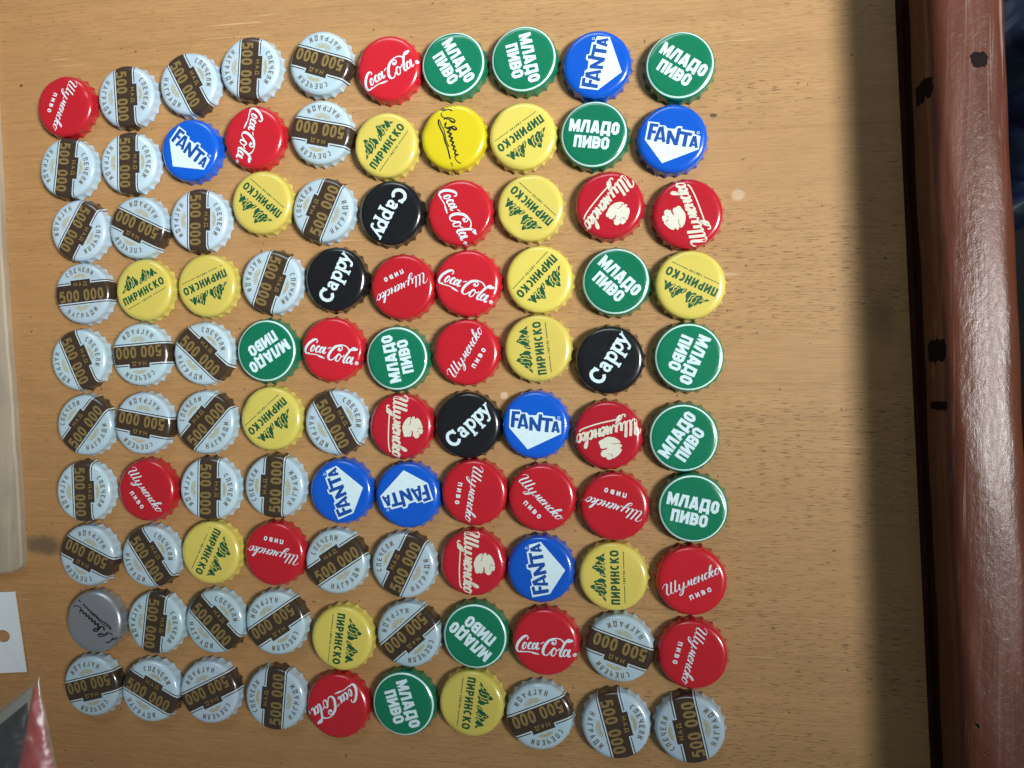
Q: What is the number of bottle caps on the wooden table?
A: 100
